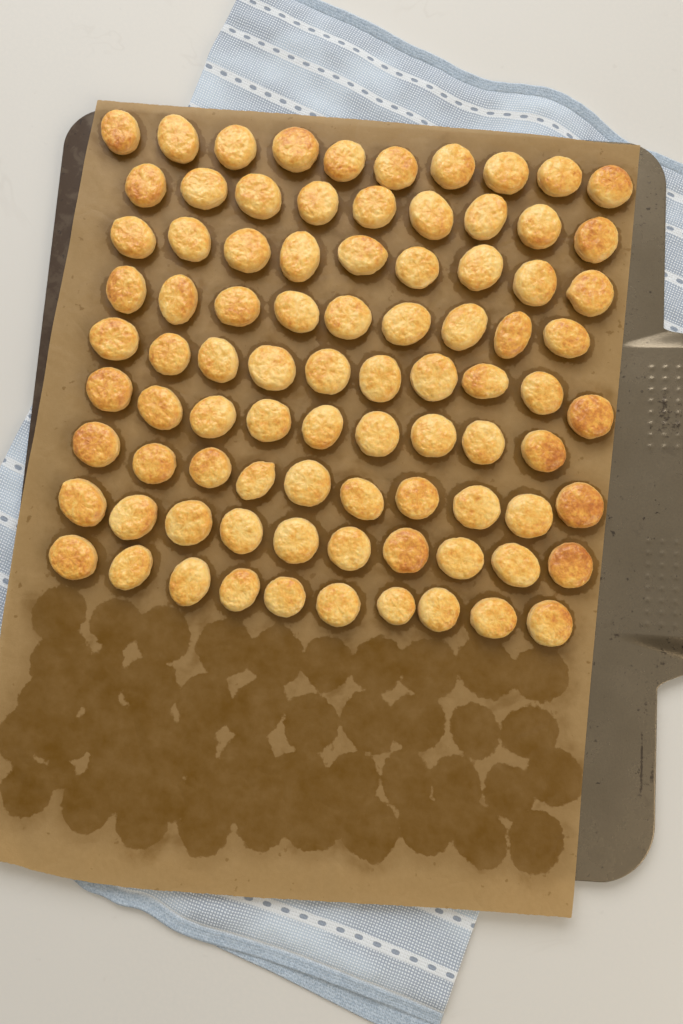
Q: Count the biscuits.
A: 86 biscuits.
